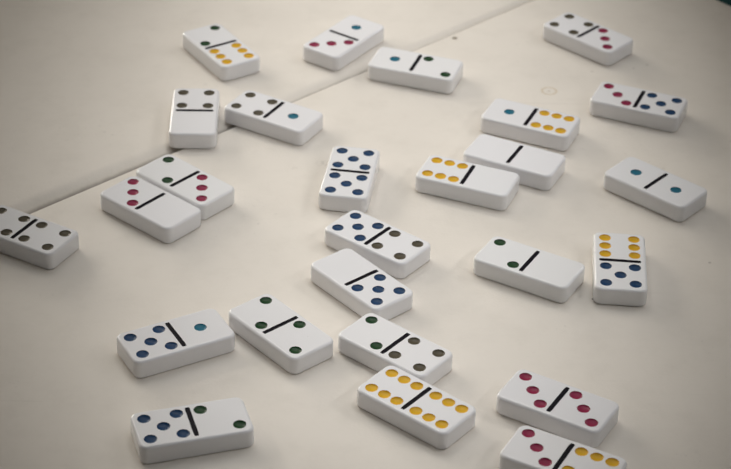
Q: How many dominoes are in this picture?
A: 26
